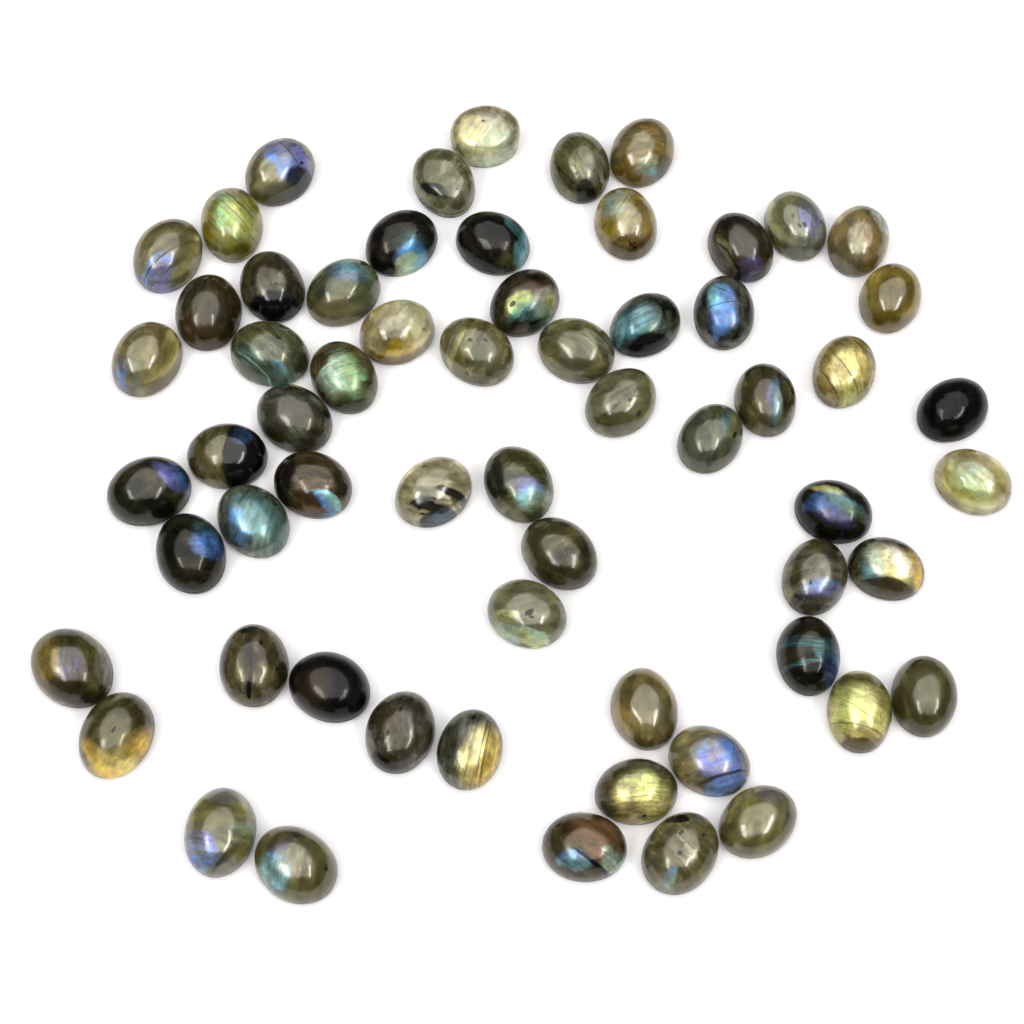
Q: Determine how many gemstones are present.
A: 62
